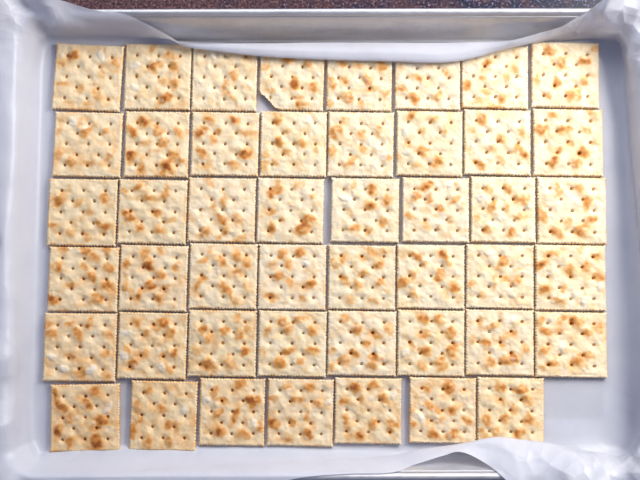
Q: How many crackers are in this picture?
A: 47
